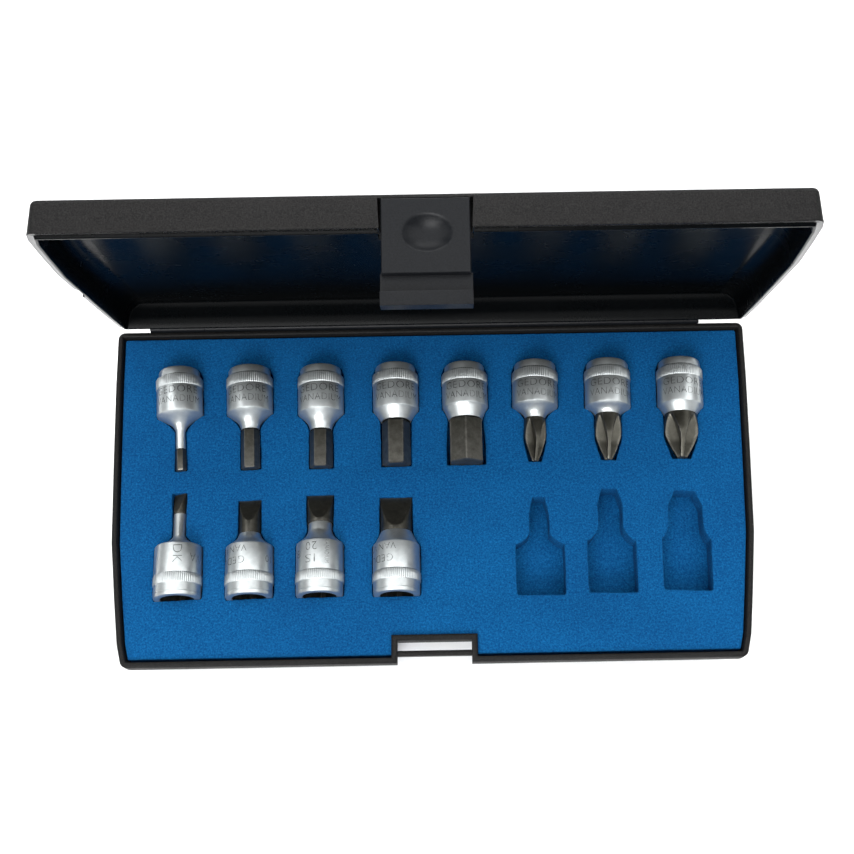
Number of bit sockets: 12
